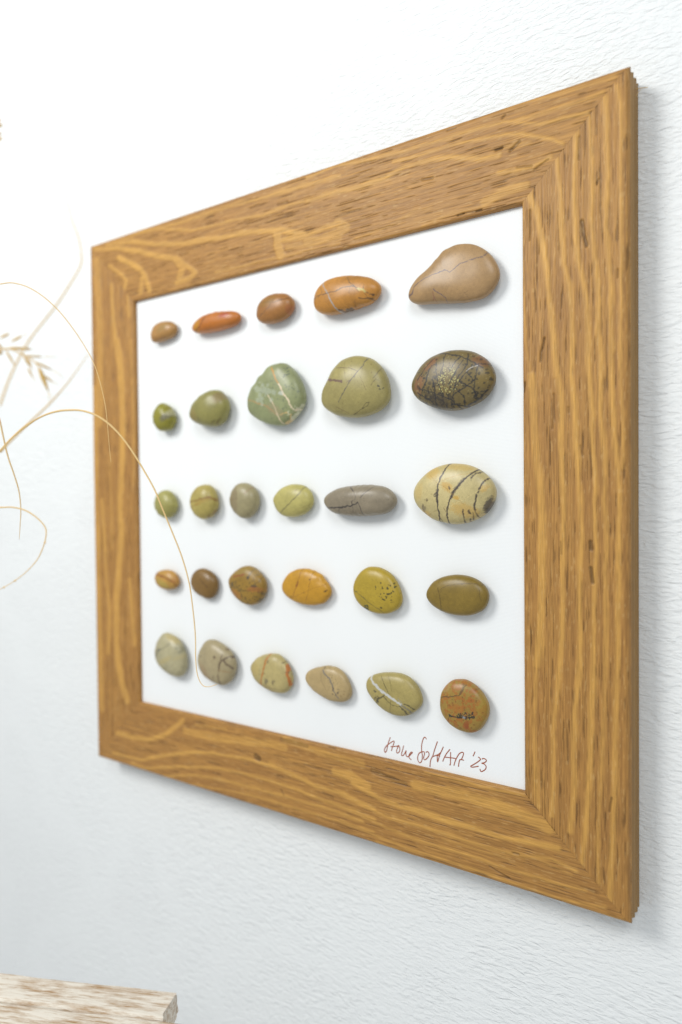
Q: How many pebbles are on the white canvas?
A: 28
